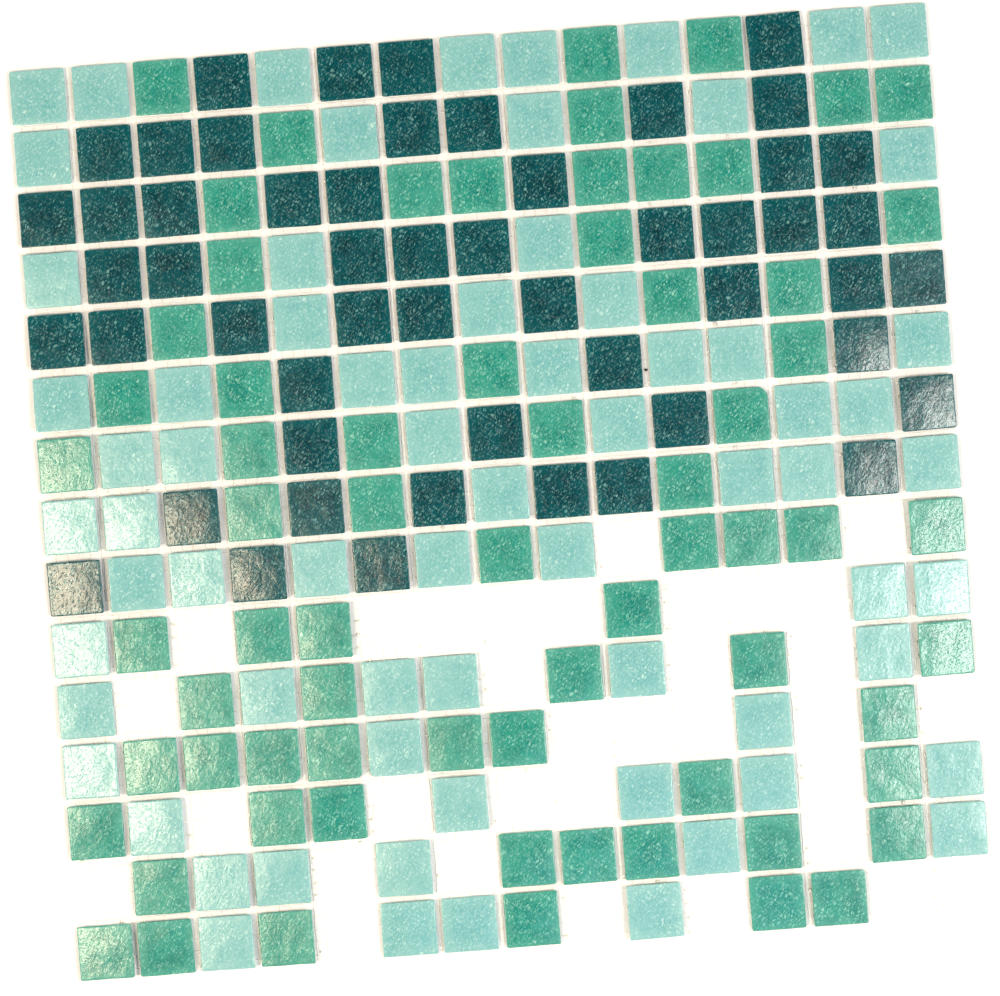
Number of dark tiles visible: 53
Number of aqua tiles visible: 70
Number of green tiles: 69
